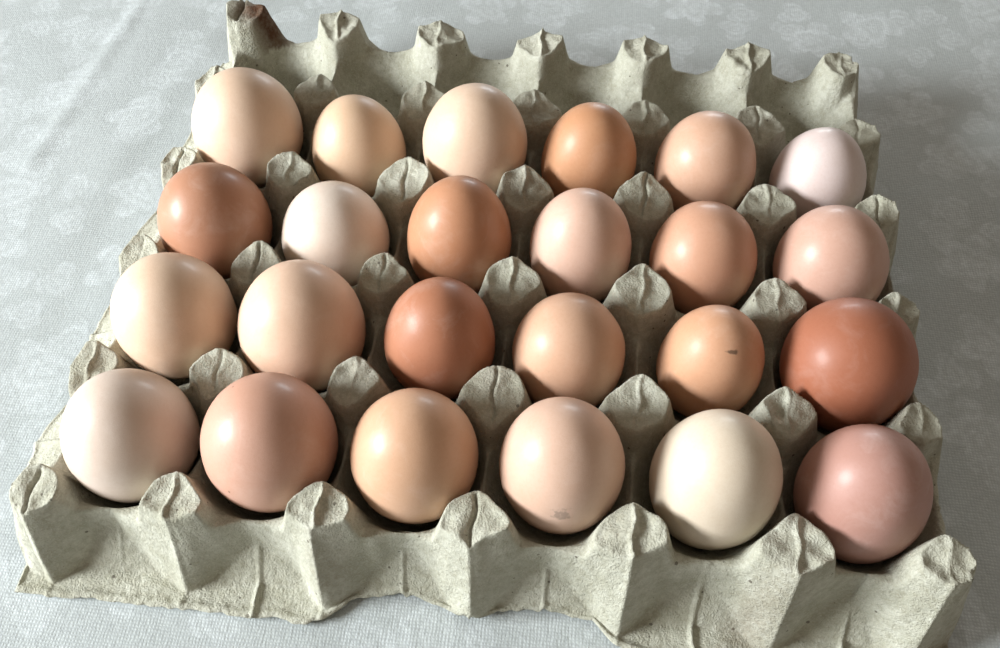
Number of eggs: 24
